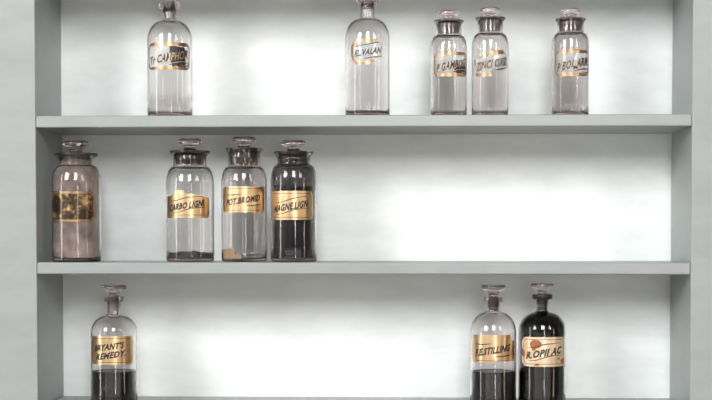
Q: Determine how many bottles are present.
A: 12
